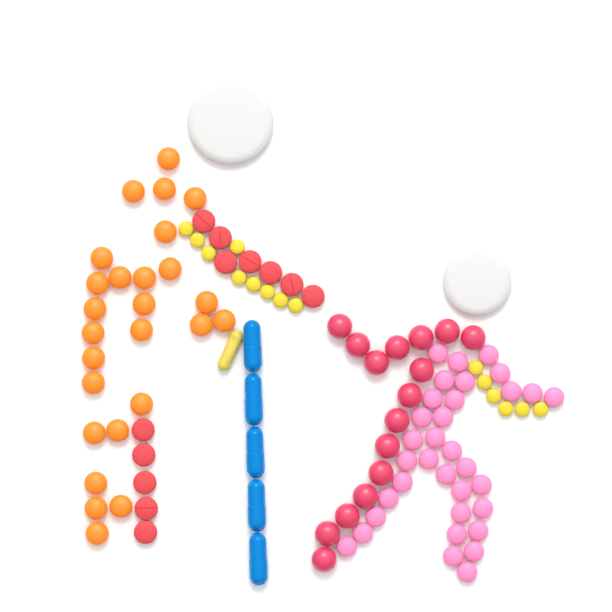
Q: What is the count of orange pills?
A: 26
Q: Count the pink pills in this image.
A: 34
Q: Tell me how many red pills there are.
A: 28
